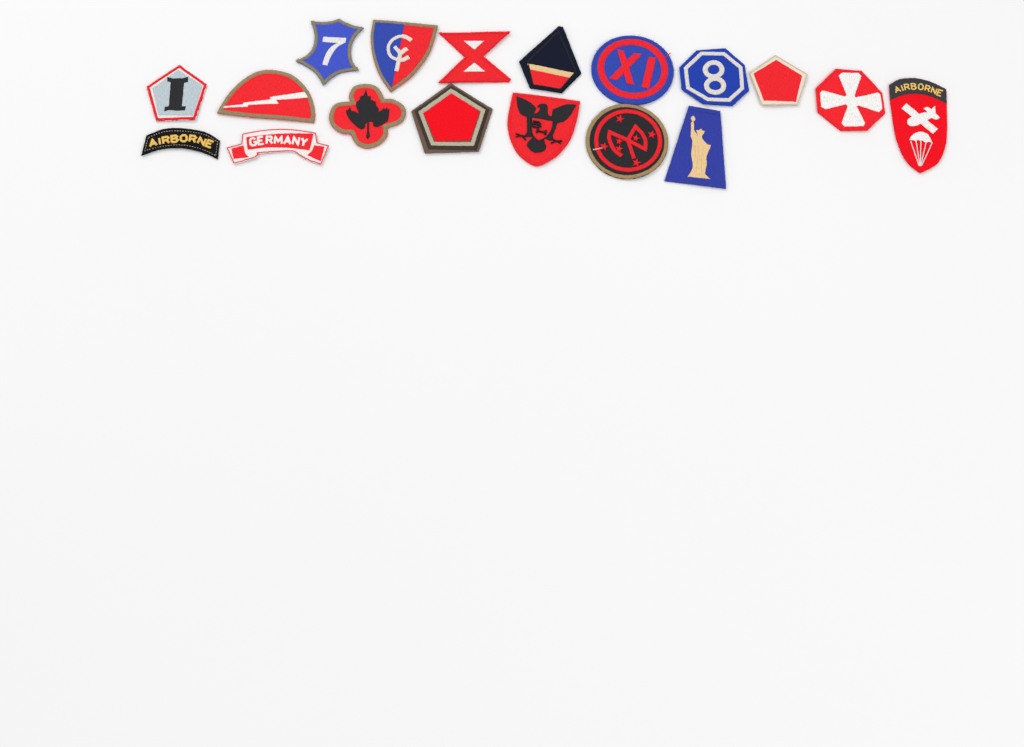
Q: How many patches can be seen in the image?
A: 18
